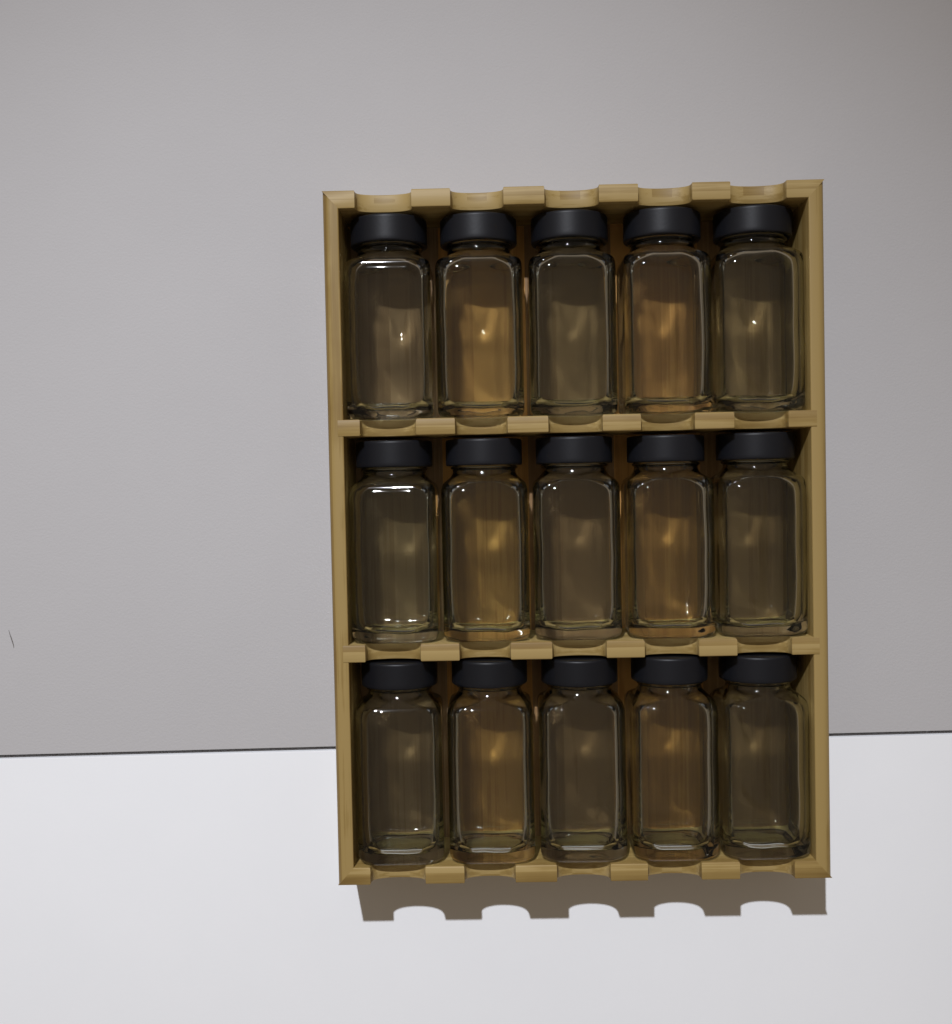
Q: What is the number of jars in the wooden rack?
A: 15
